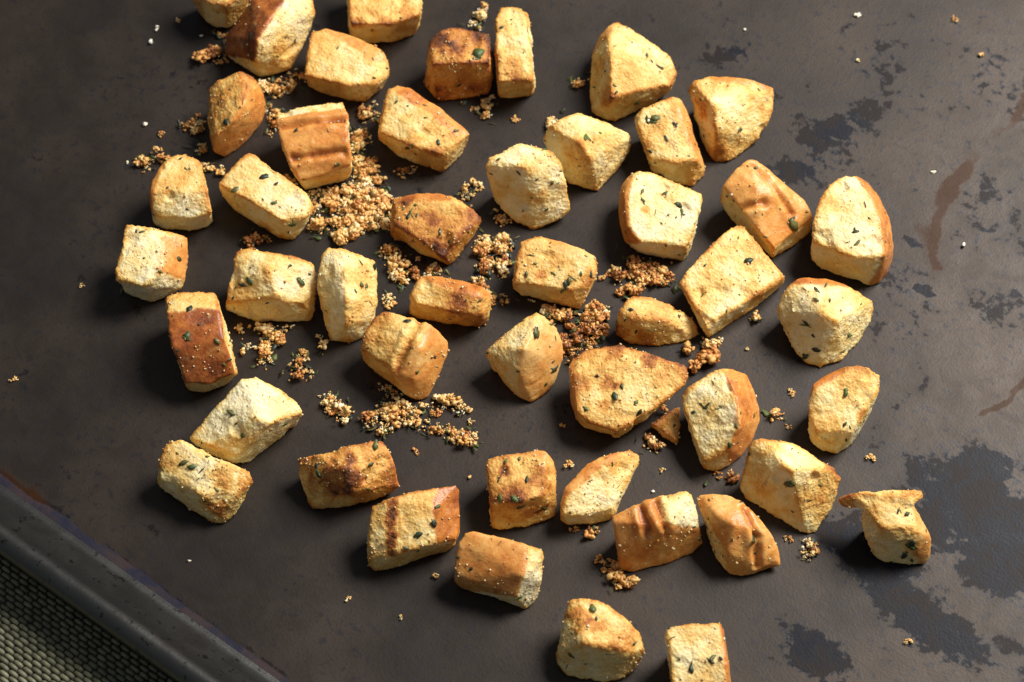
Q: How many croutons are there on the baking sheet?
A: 48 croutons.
